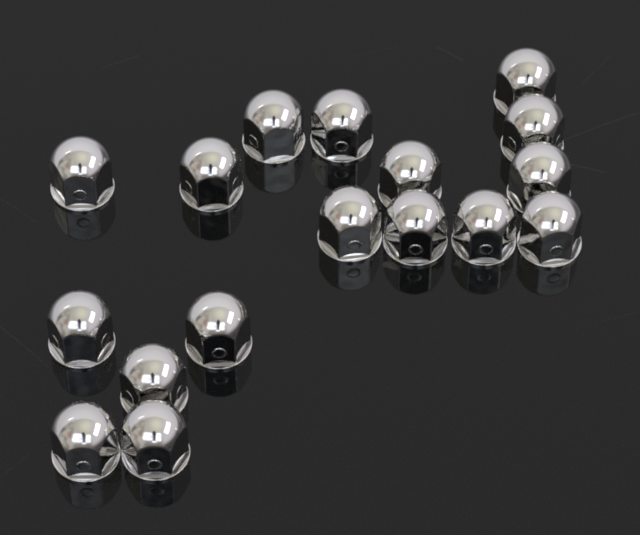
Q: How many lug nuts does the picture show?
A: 17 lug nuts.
